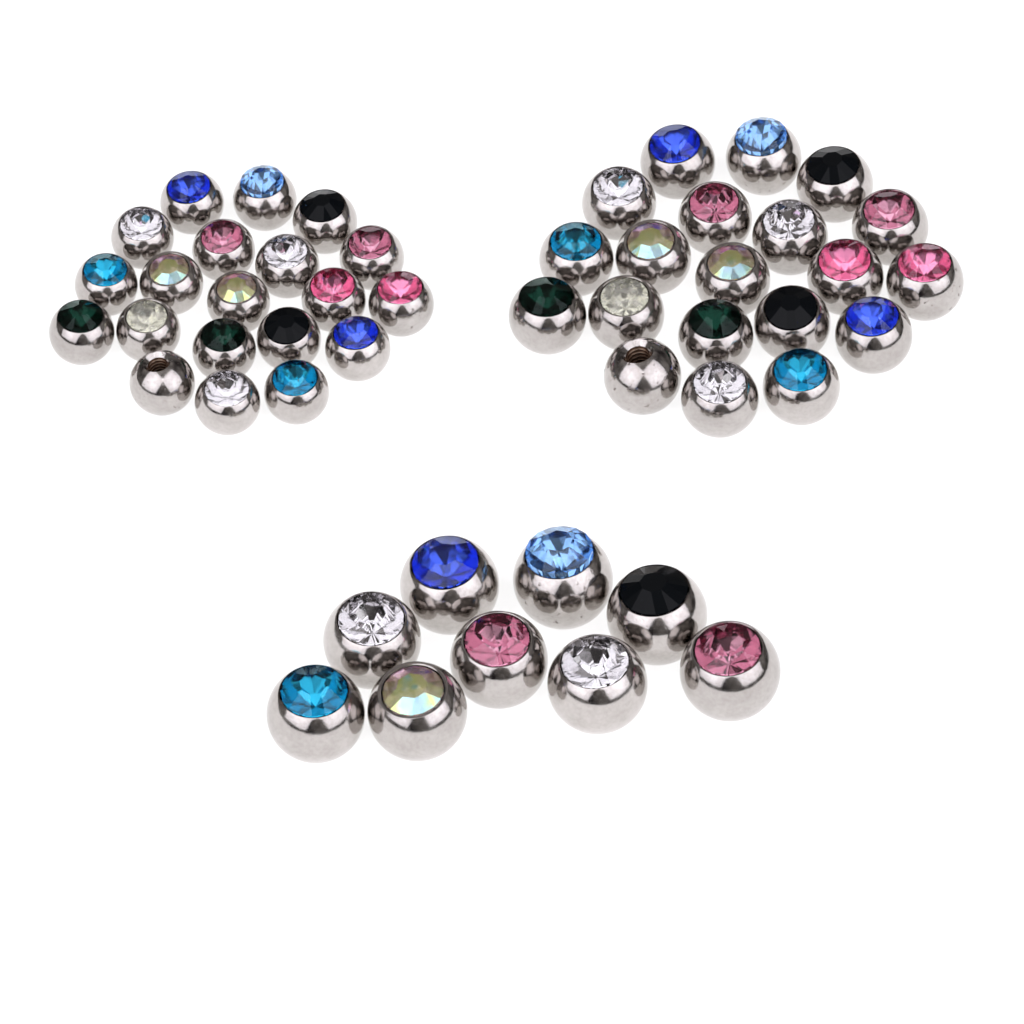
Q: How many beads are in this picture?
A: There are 49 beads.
